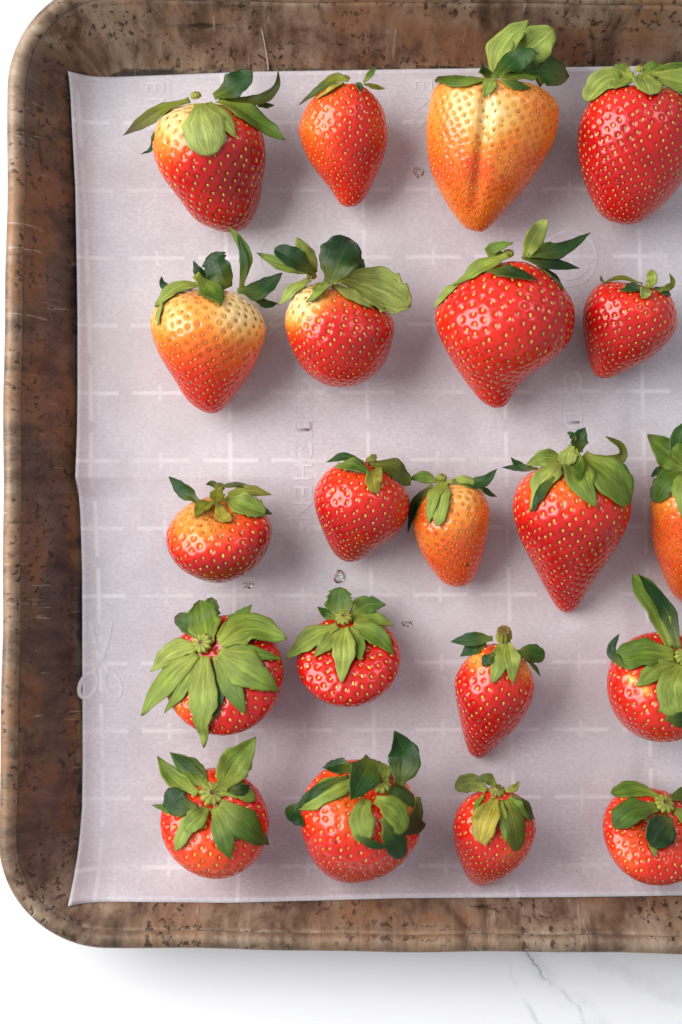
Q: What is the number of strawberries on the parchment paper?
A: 21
